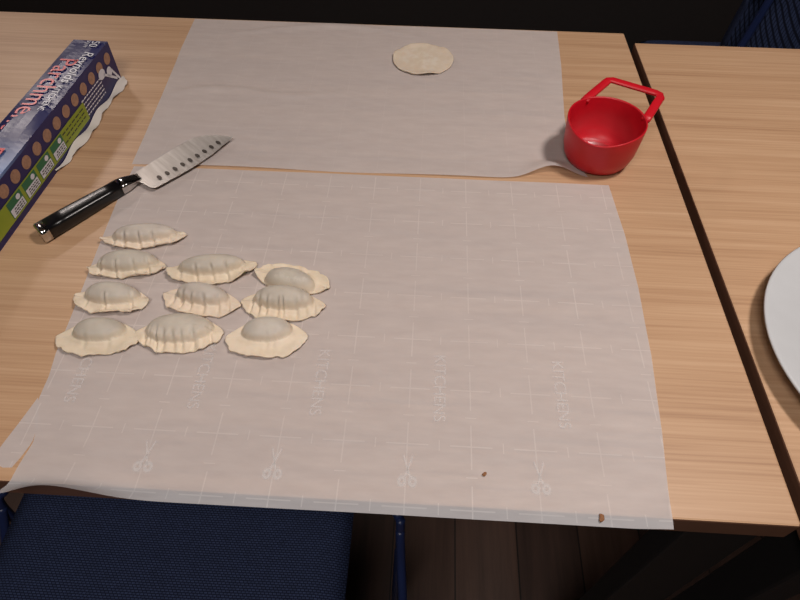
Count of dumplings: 10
